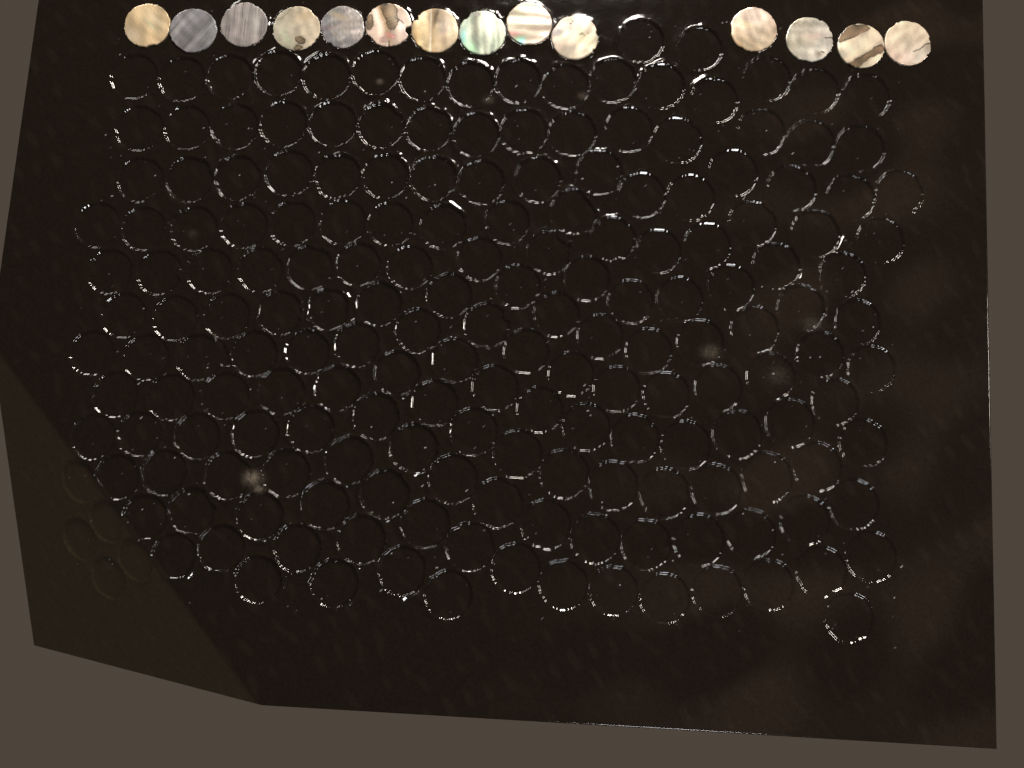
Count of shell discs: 14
